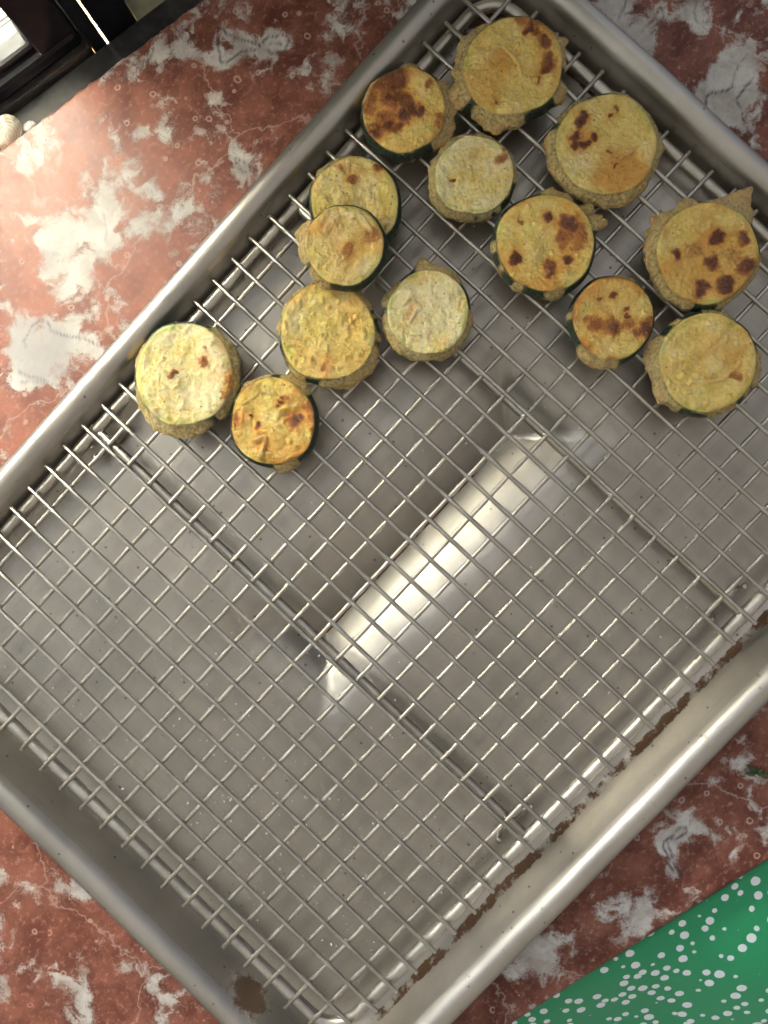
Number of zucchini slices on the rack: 14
